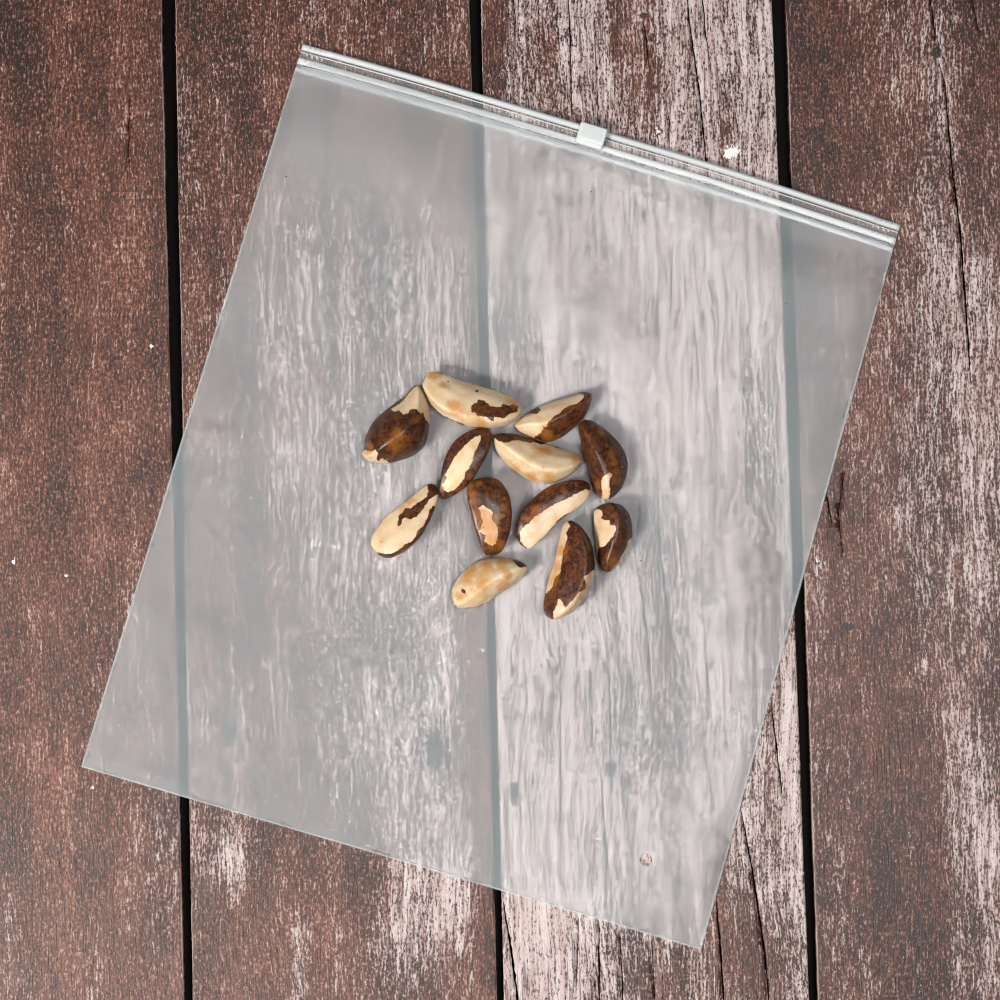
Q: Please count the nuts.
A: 12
